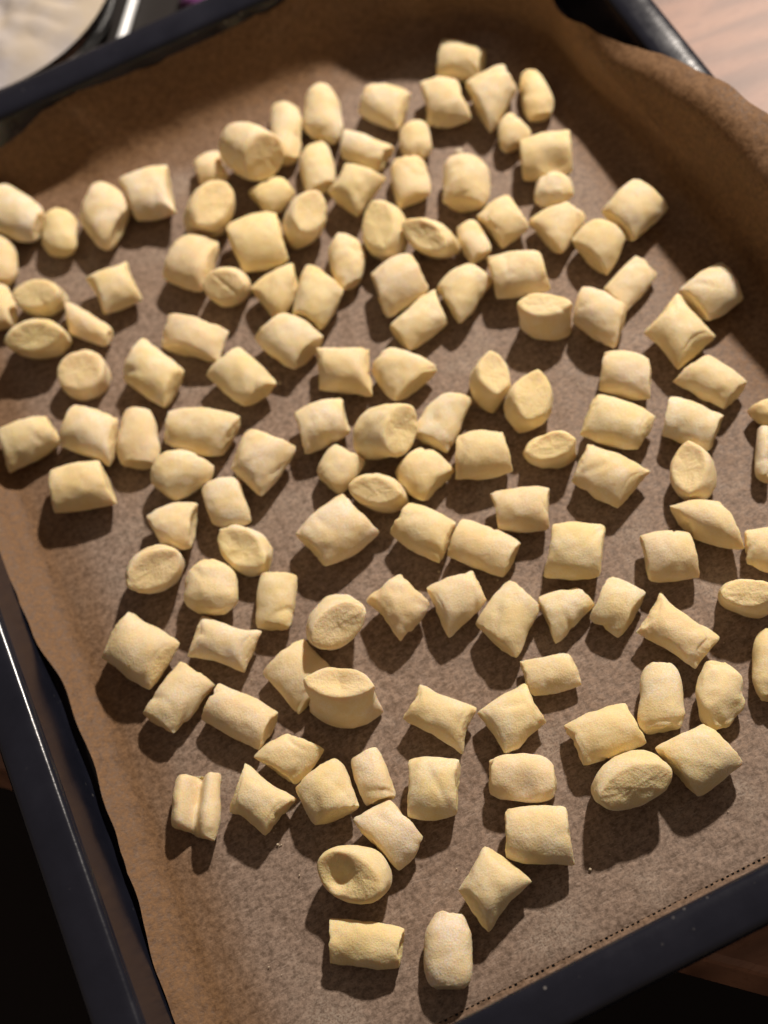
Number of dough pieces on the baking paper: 135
